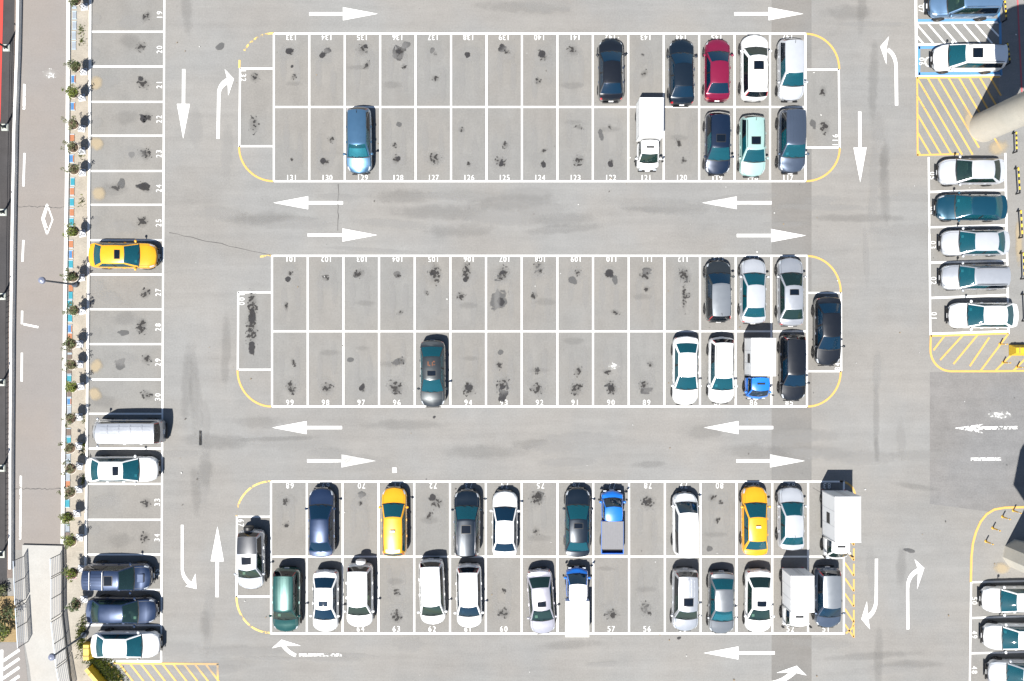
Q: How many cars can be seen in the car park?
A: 52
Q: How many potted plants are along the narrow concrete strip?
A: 20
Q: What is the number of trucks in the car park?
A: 6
